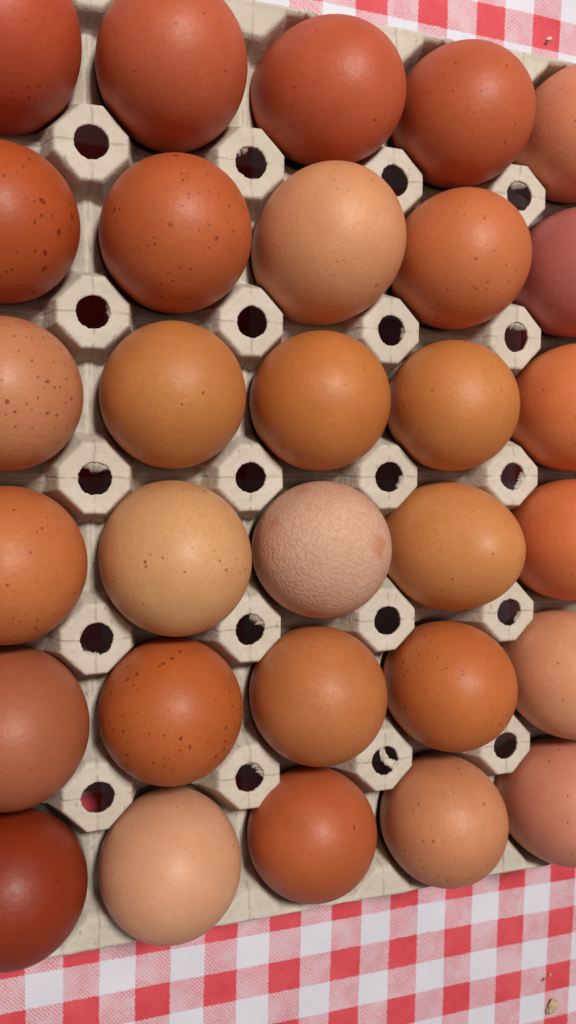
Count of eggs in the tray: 30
